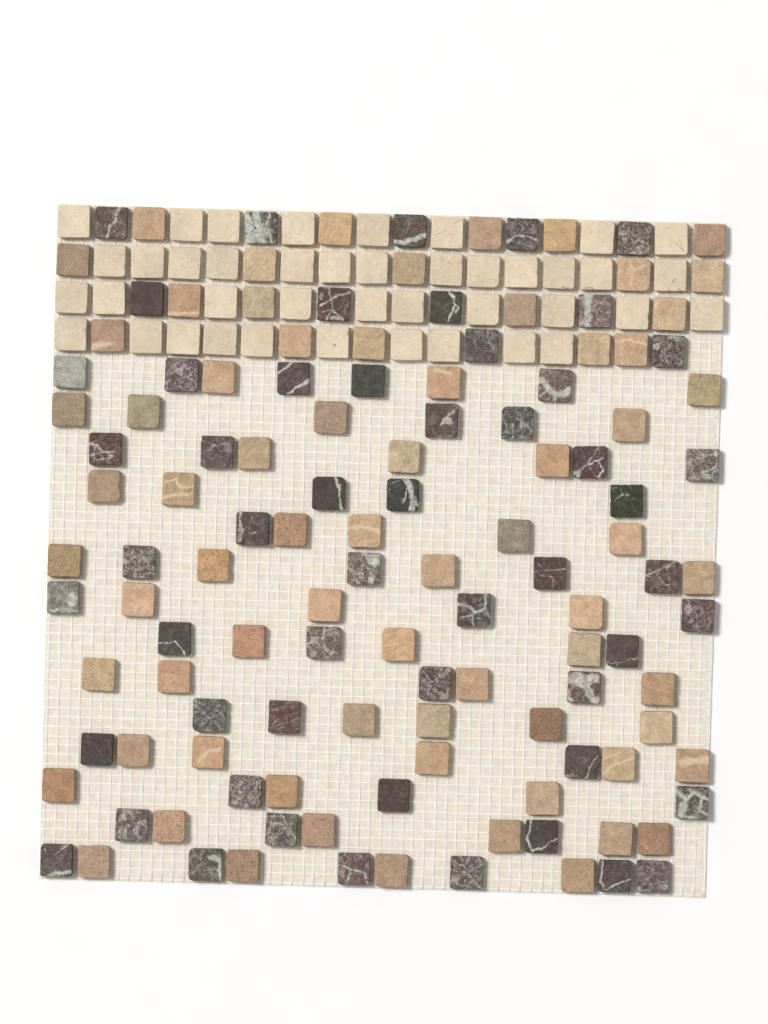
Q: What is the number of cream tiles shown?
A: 41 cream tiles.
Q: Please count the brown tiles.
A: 69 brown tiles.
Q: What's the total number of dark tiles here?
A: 55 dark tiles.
